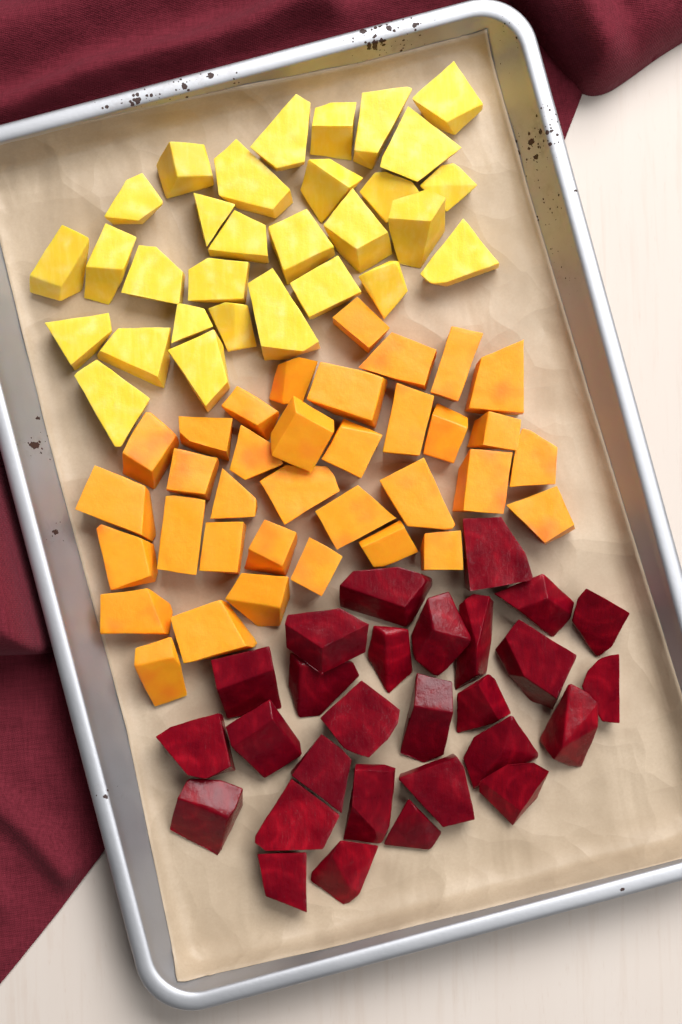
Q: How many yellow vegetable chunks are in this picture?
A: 30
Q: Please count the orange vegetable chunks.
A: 35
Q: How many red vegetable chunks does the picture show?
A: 28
